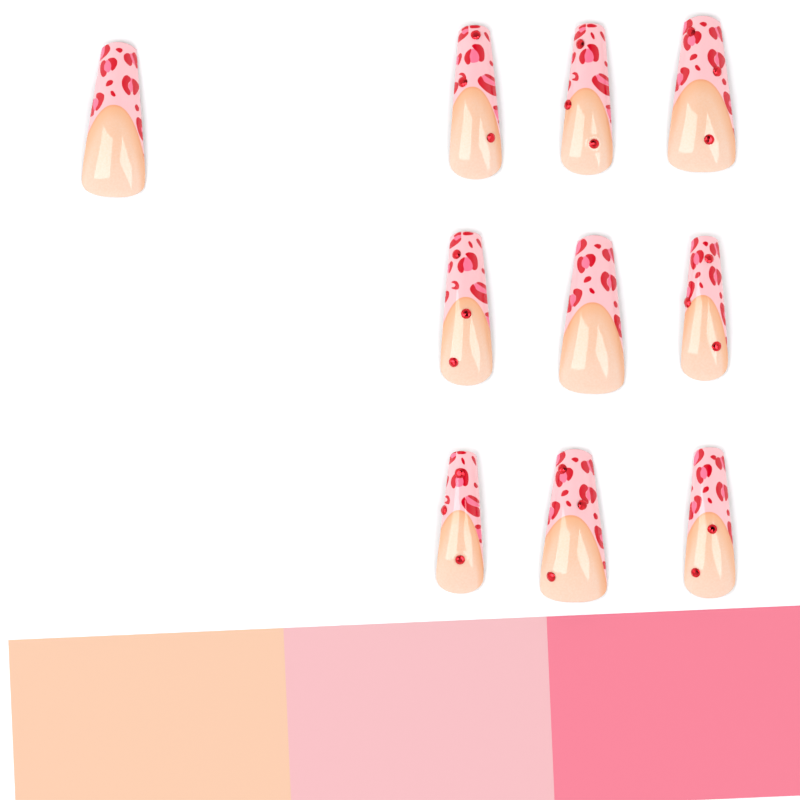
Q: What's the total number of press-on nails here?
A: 10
